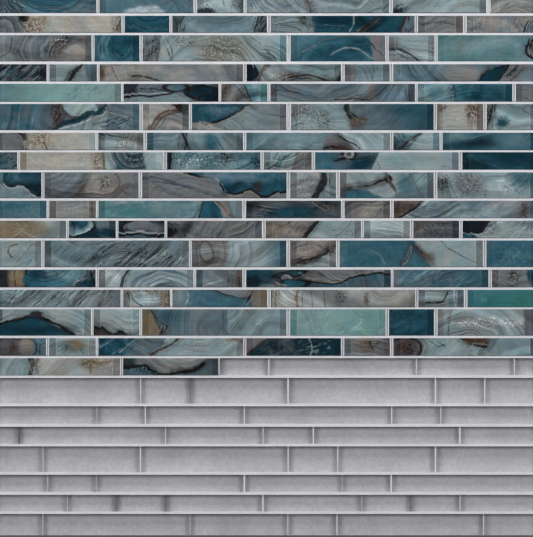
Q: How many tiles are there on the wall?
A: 100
